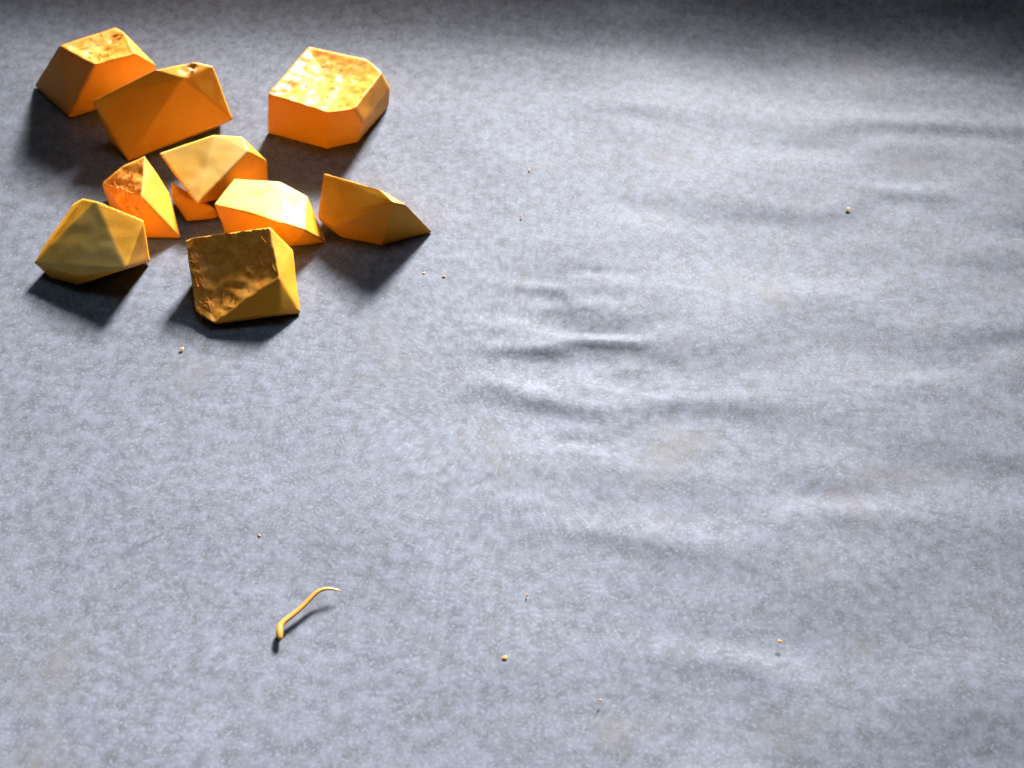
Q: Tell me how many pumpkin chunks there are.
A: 10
